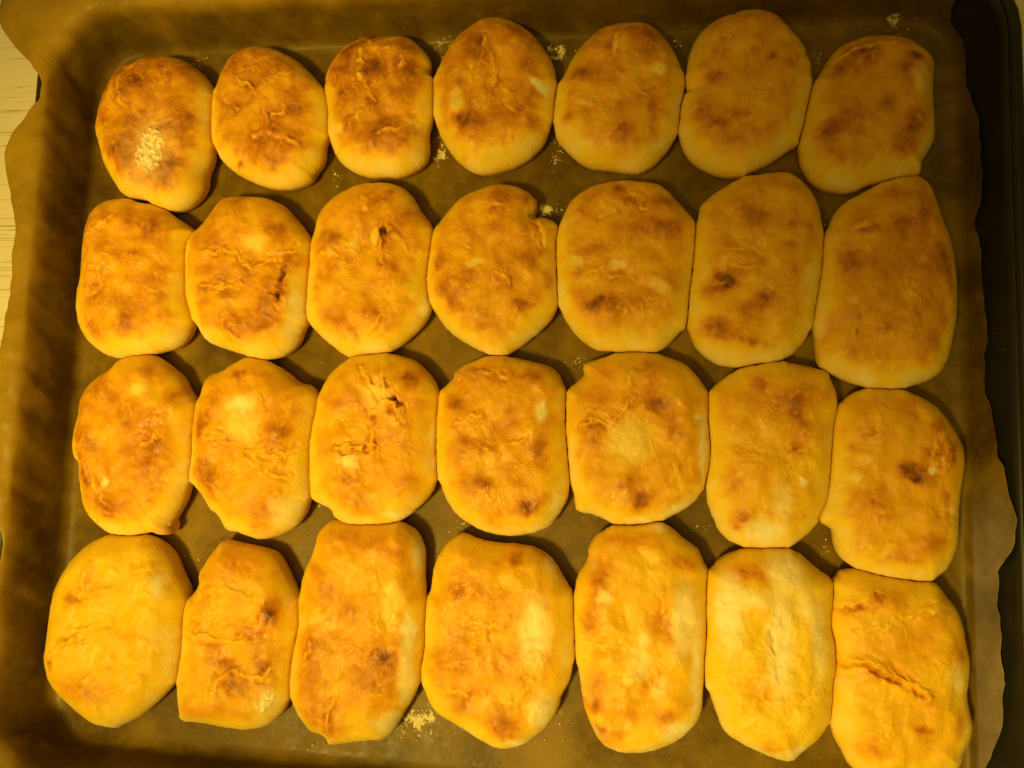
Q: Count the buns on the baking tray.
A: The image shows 28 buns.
